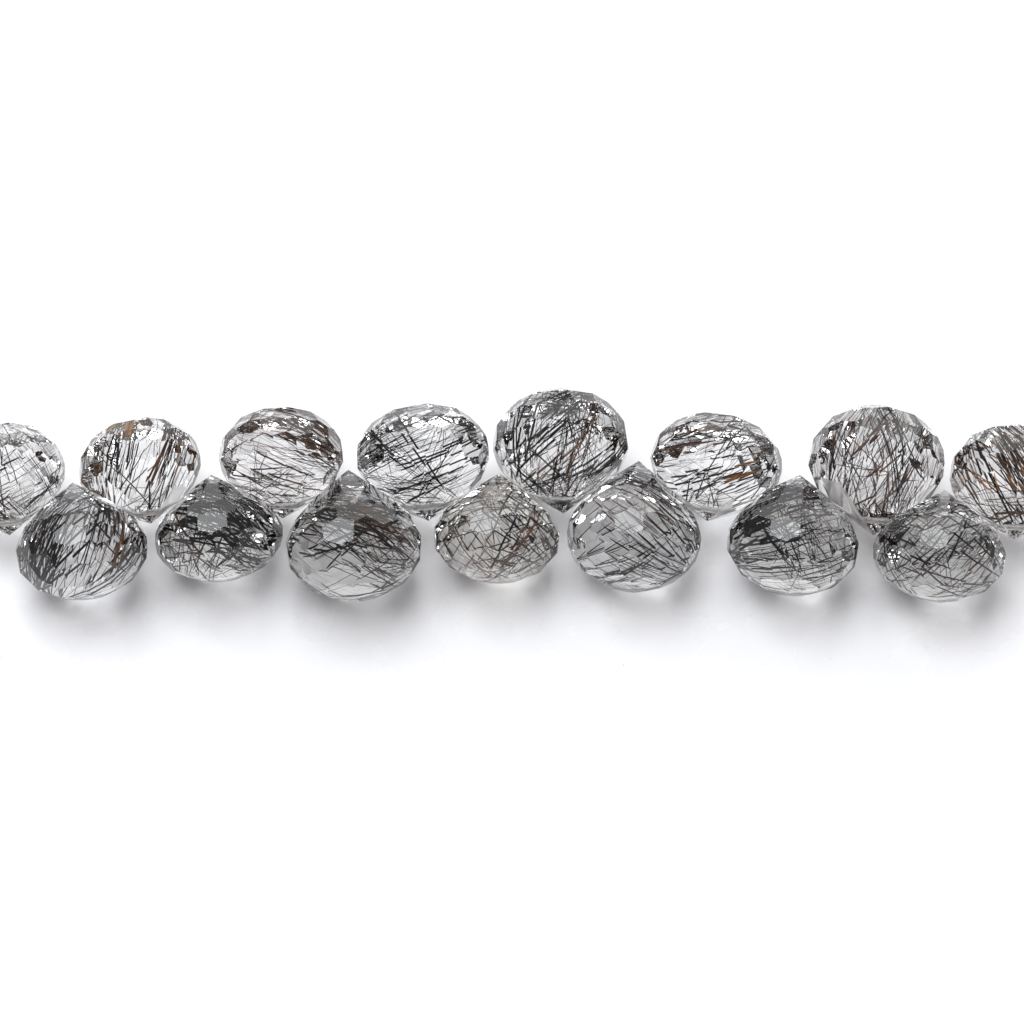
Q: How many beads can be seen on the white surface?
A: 15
